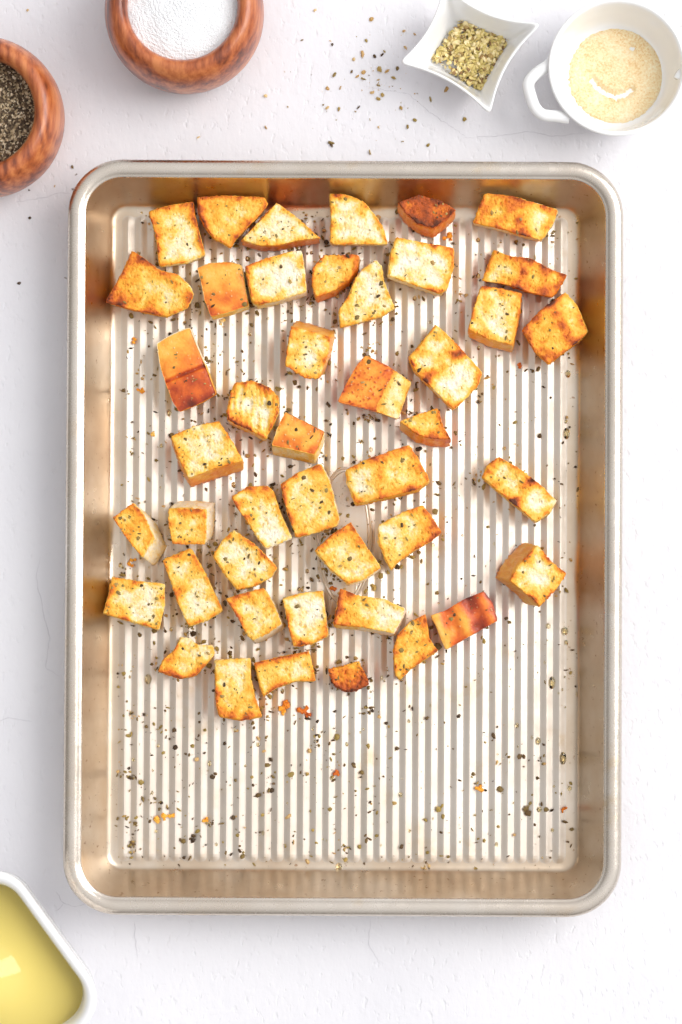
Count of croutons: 44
